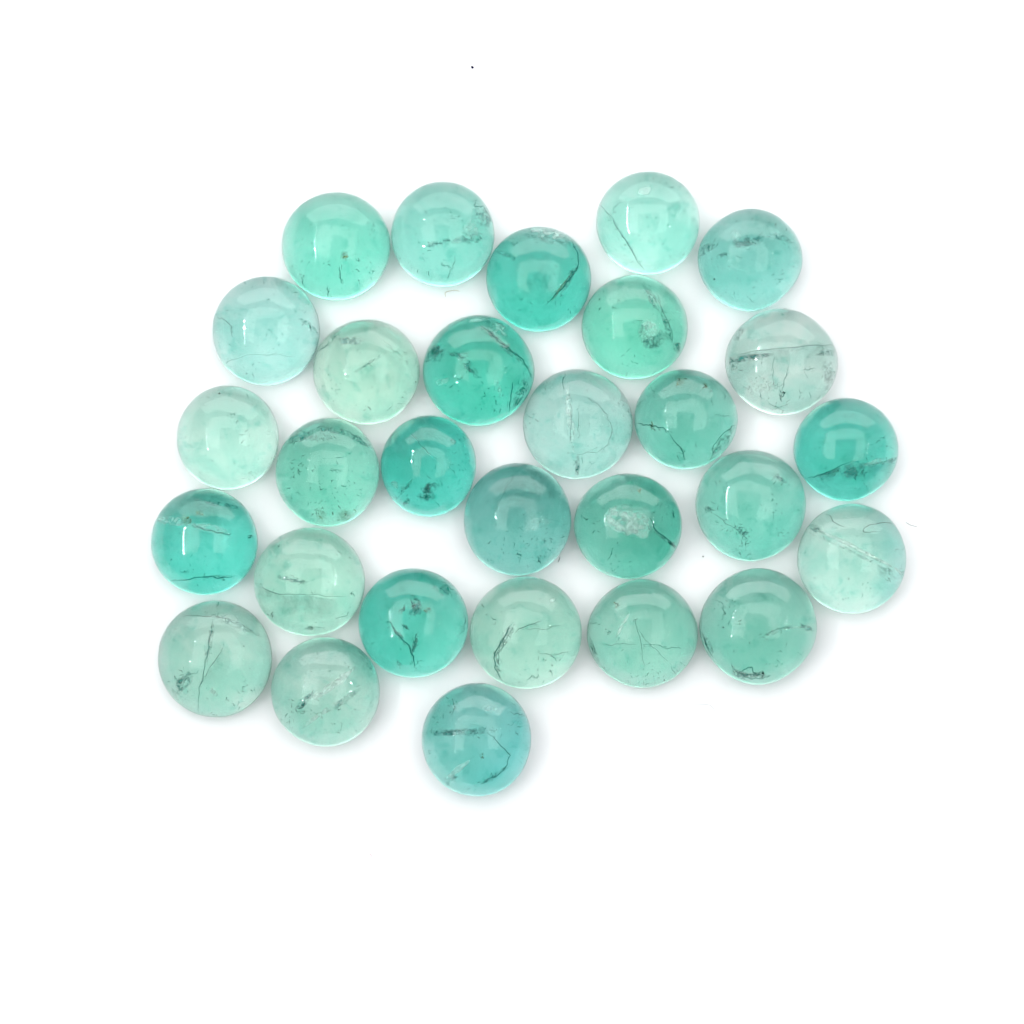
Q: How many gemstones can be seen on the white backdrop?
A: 29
